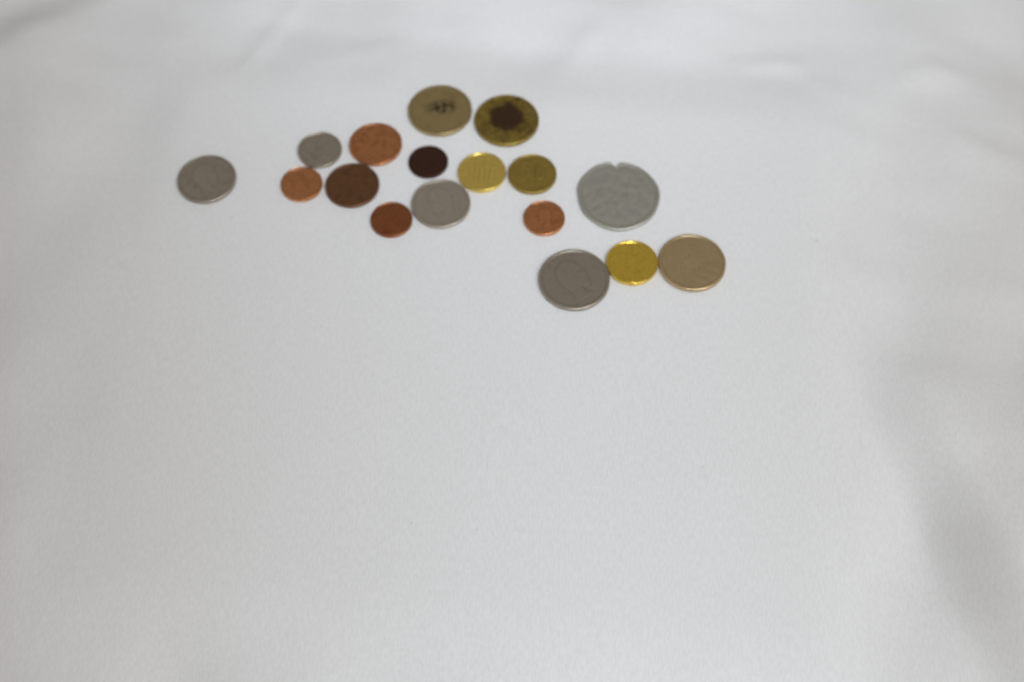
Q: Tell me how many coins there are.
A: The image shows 17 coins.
